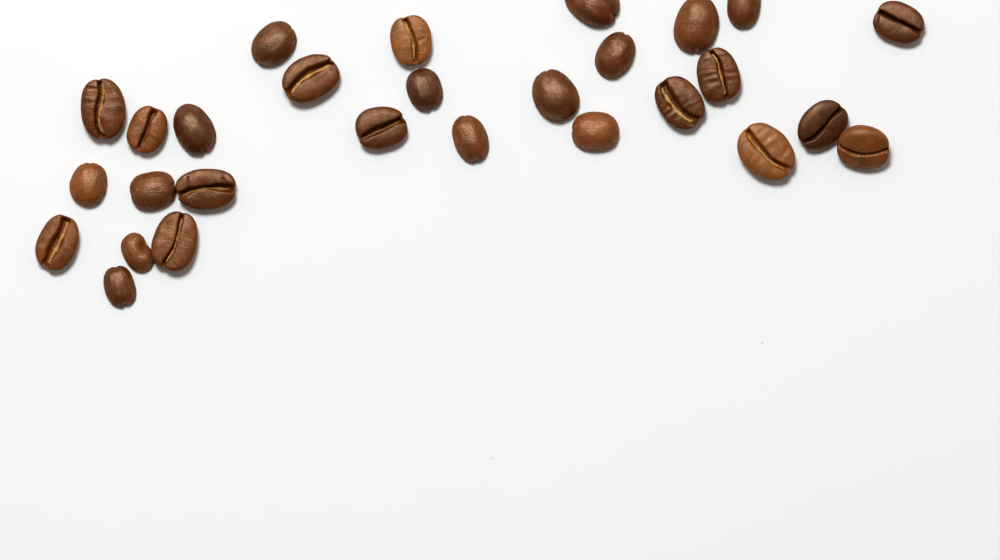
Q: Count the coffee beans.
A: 28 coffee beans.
